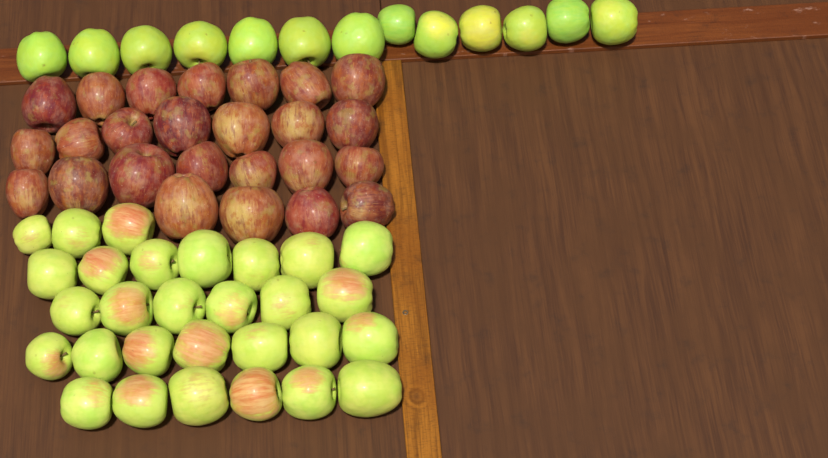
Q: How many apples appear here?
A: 67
